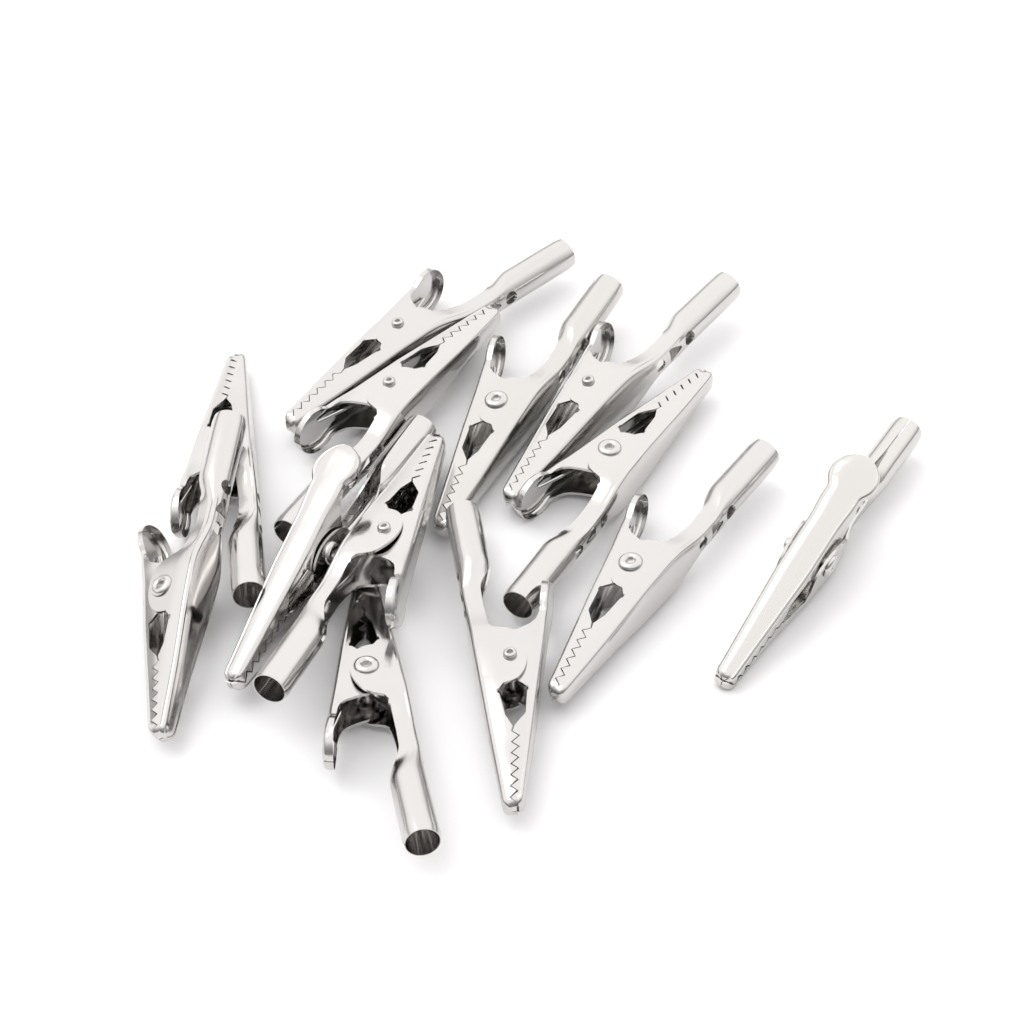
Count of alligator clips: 13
